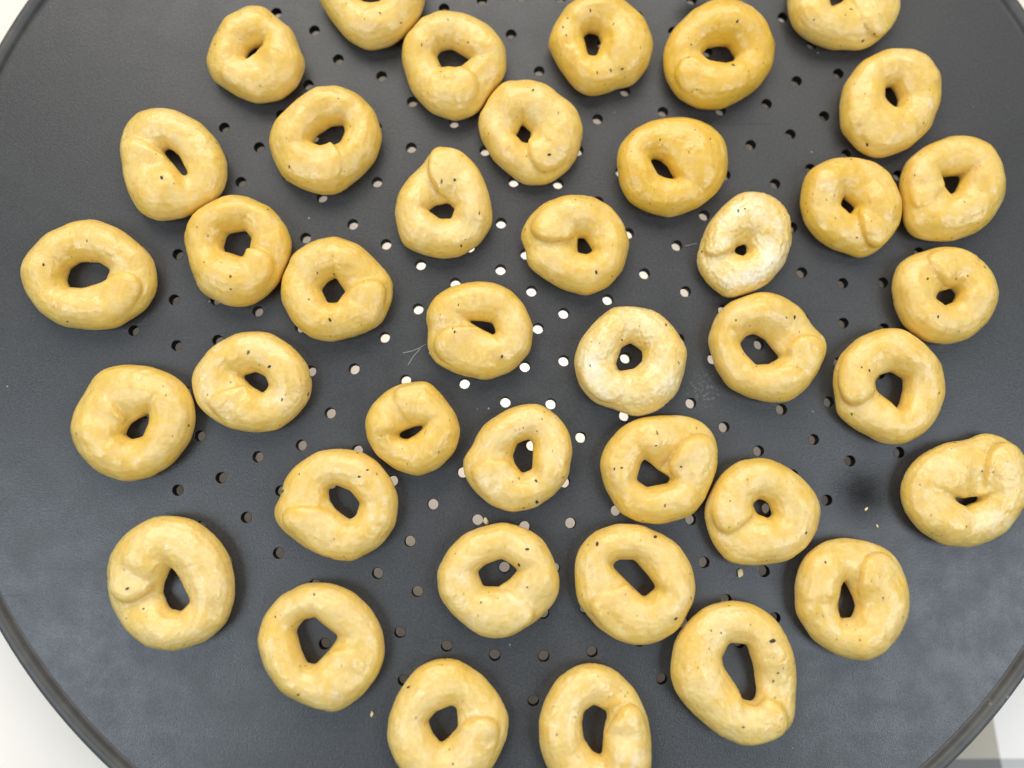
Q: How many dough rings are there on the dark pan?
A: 40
